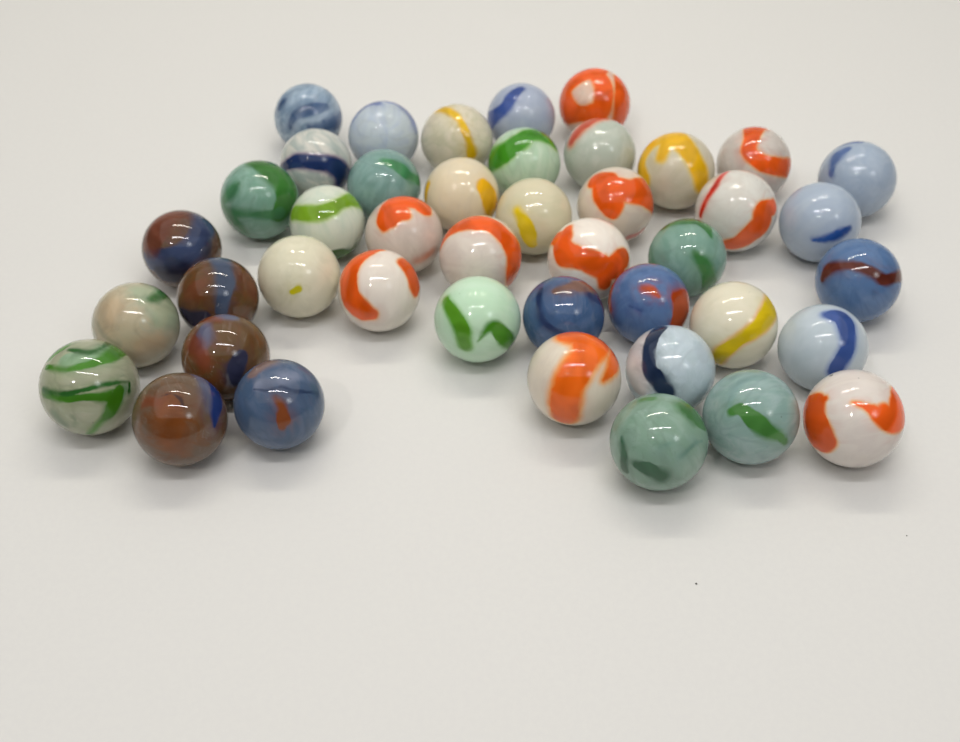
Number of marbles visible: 43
